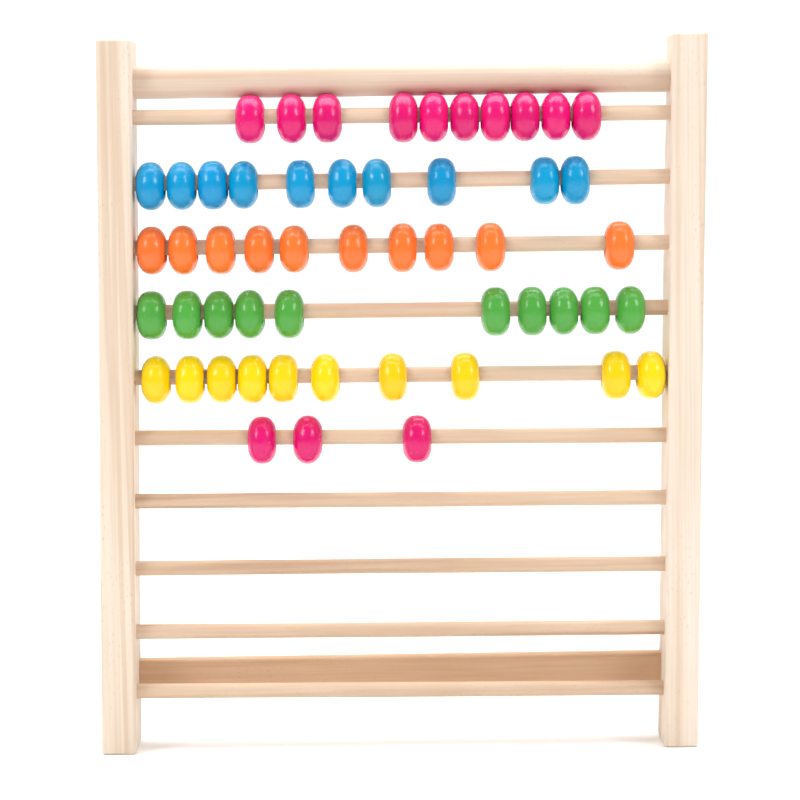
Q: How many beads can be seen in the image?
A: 53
